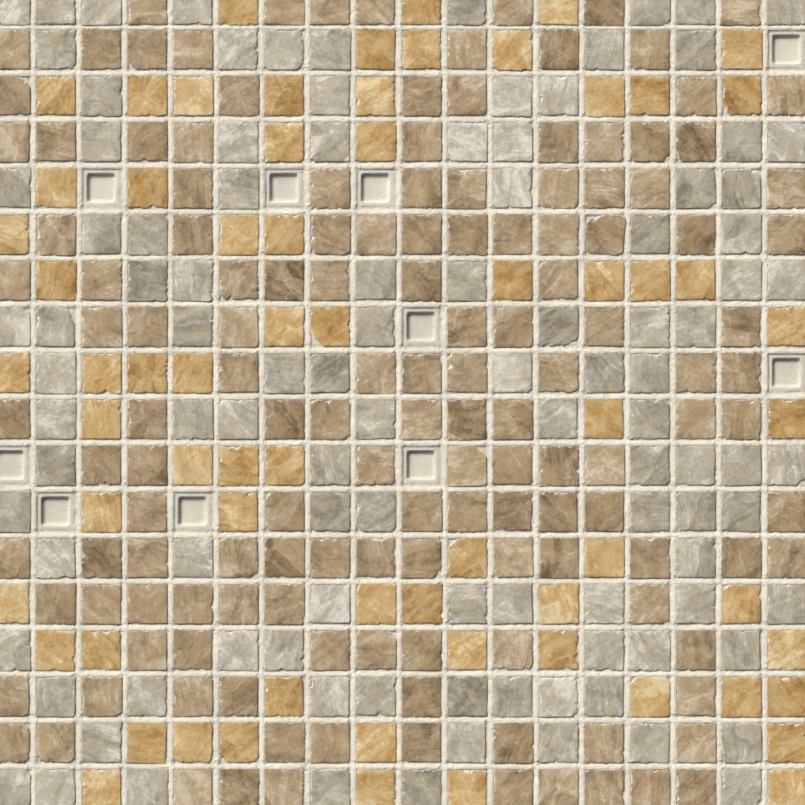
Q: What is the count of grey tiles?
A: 105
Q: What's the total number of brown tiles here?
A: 142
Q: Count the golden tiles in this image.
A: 67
